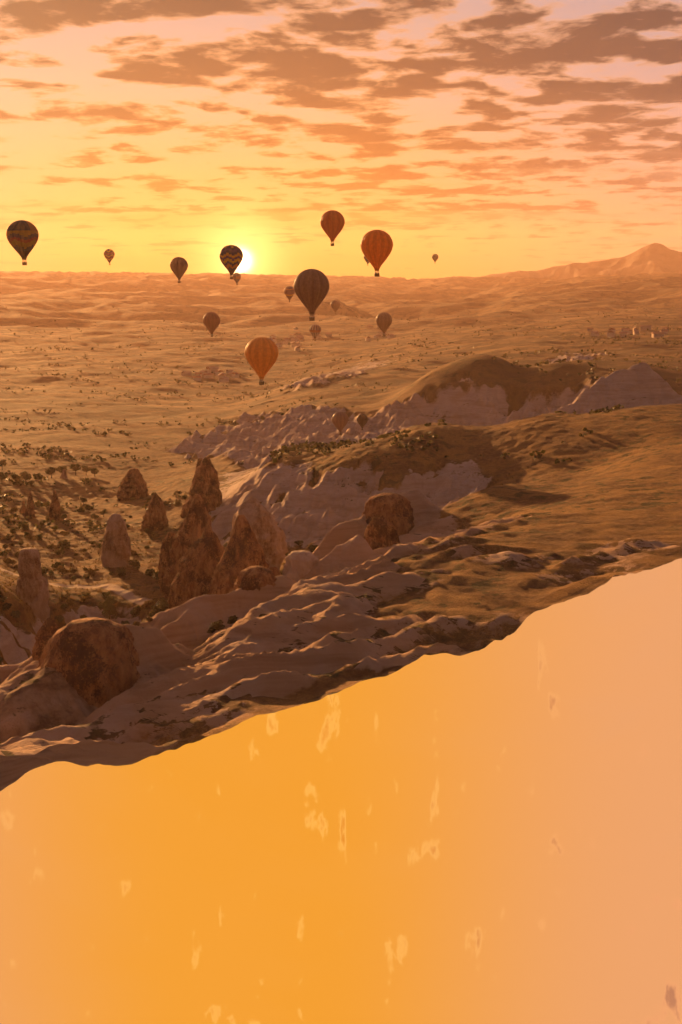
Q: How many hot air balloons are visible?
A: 18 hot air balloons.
